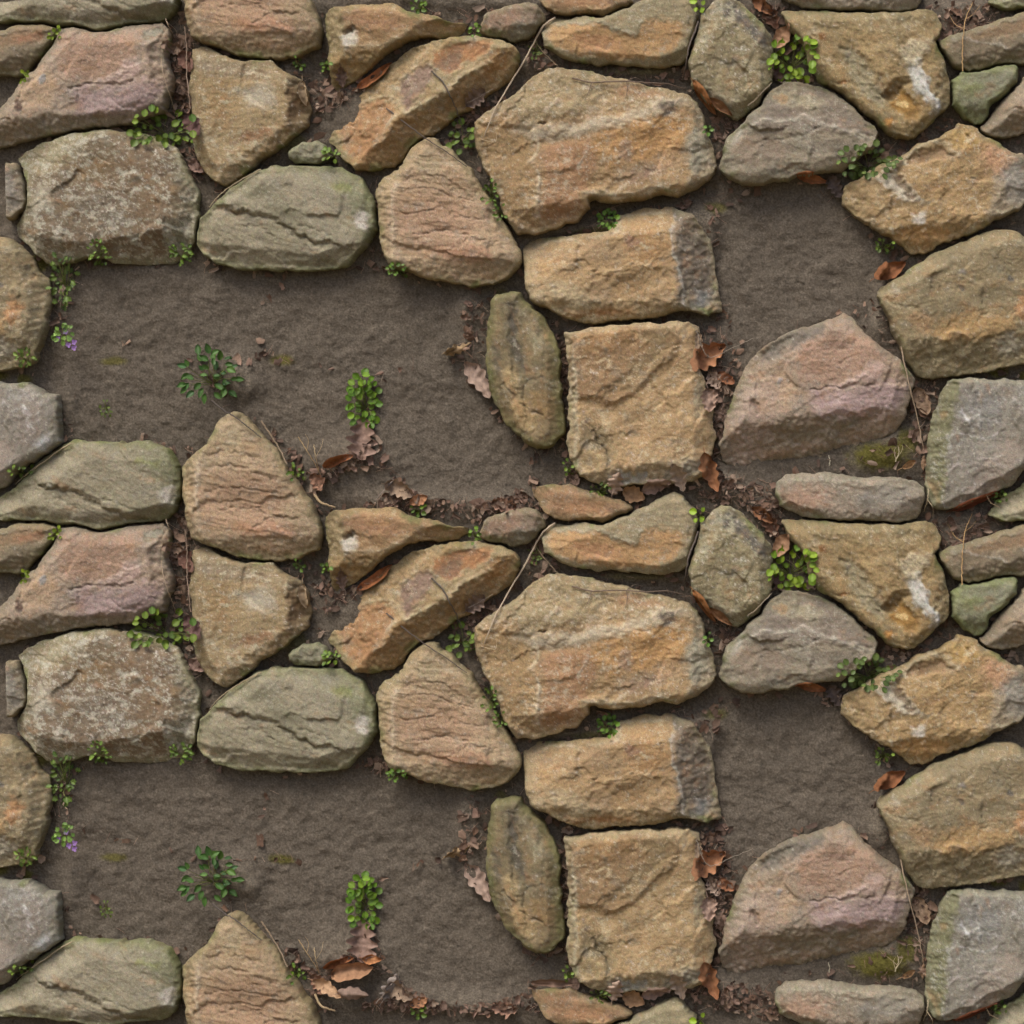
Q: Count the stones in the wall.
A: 72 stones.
